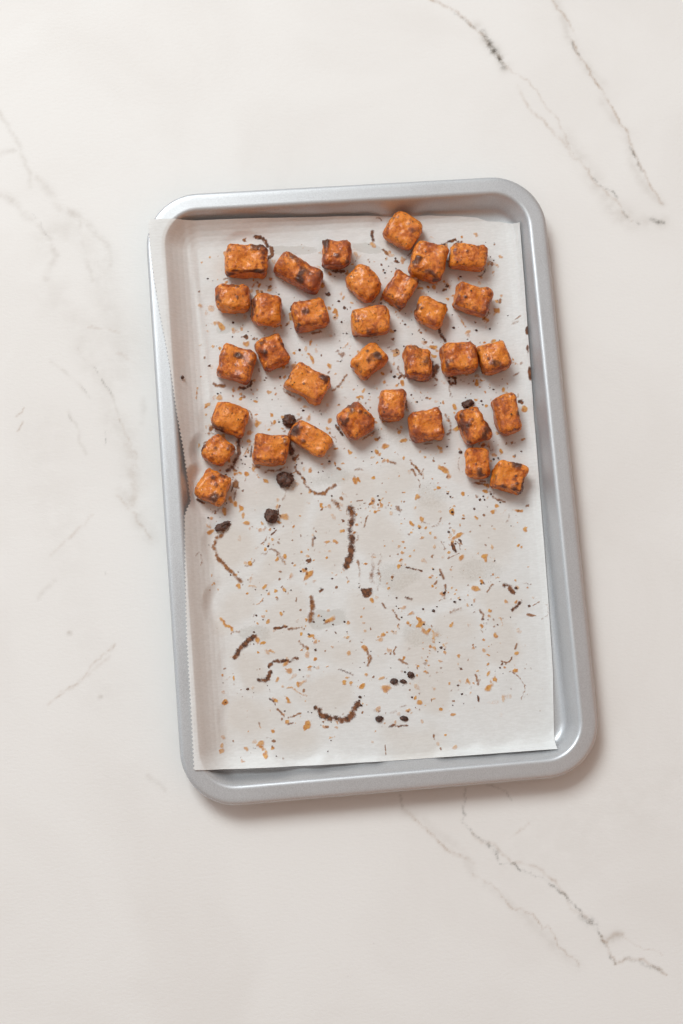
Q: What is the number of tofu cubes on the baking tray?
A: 33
